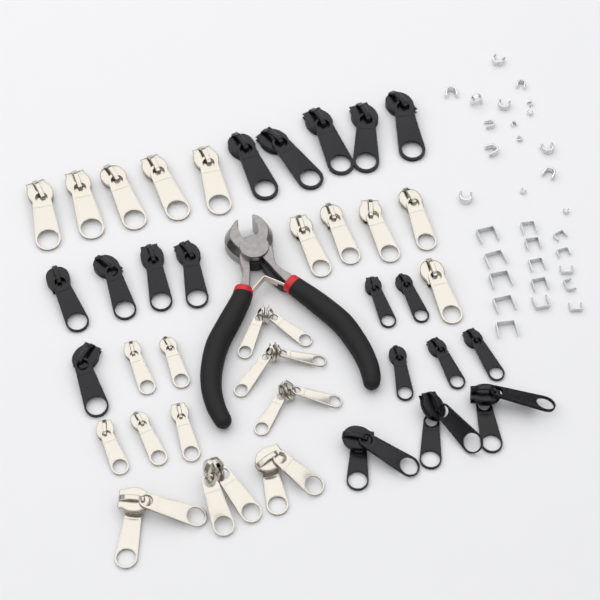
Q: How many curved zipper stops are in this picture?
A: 16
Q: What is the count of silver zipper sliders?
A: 21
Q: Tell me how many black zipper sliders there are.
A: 18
